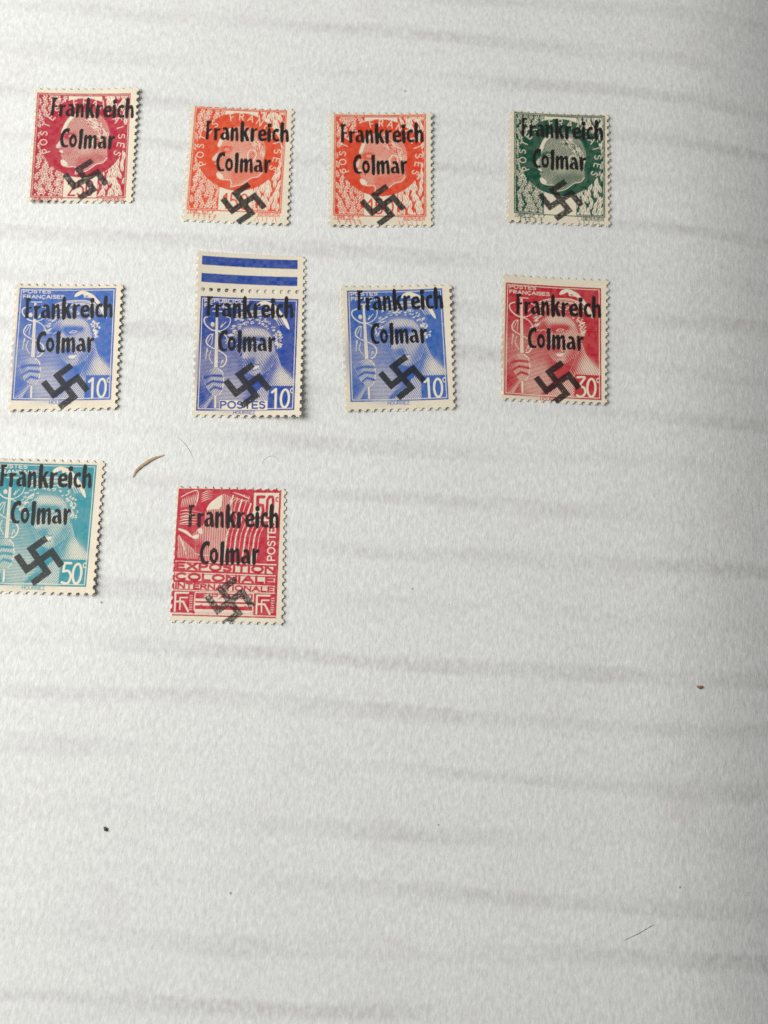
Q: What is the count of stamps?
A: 10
